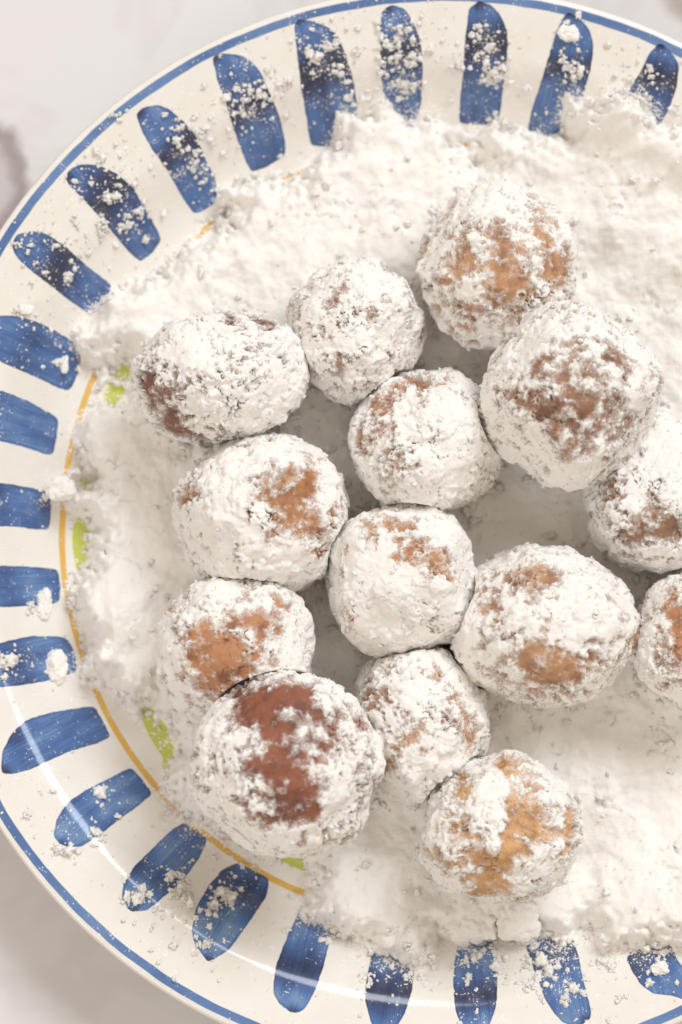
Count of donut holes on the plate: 14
